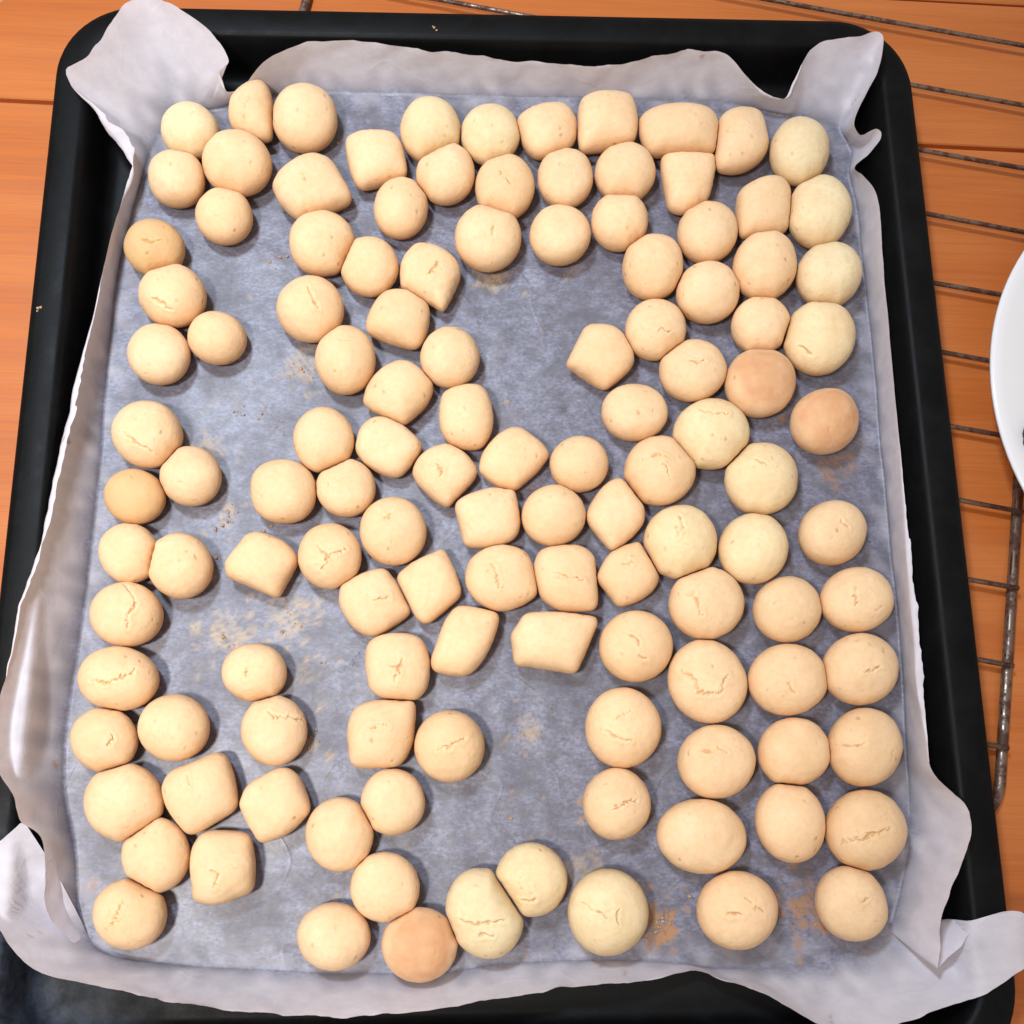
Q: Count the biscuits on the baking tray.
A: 123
